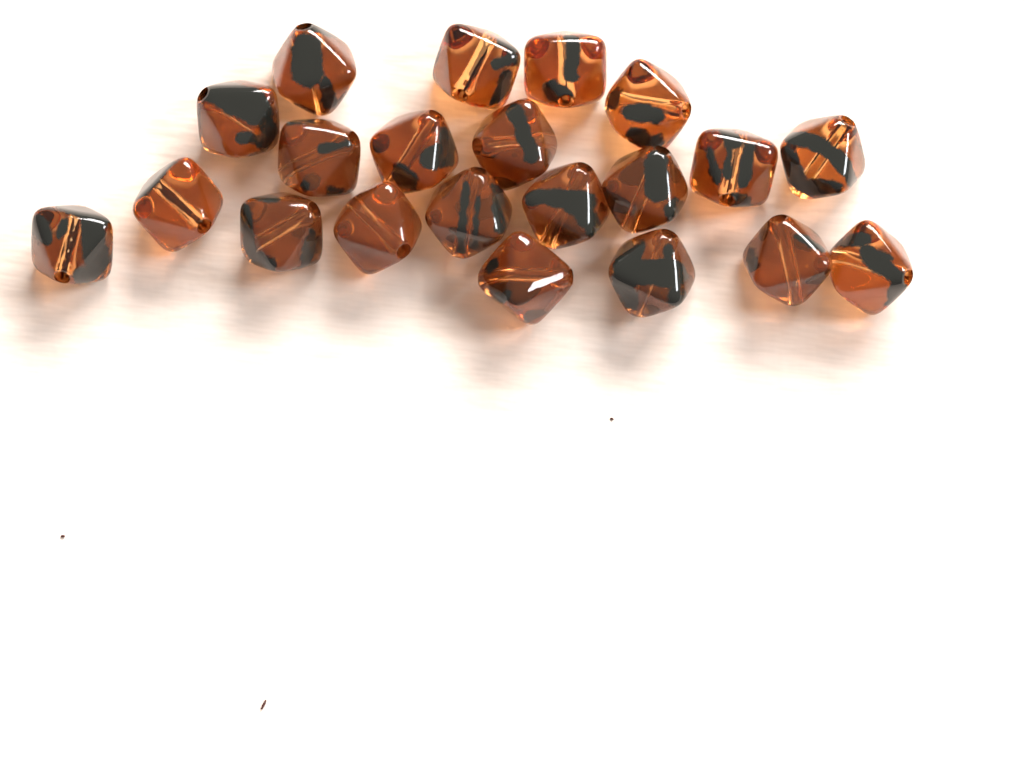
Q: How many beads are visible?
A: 21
